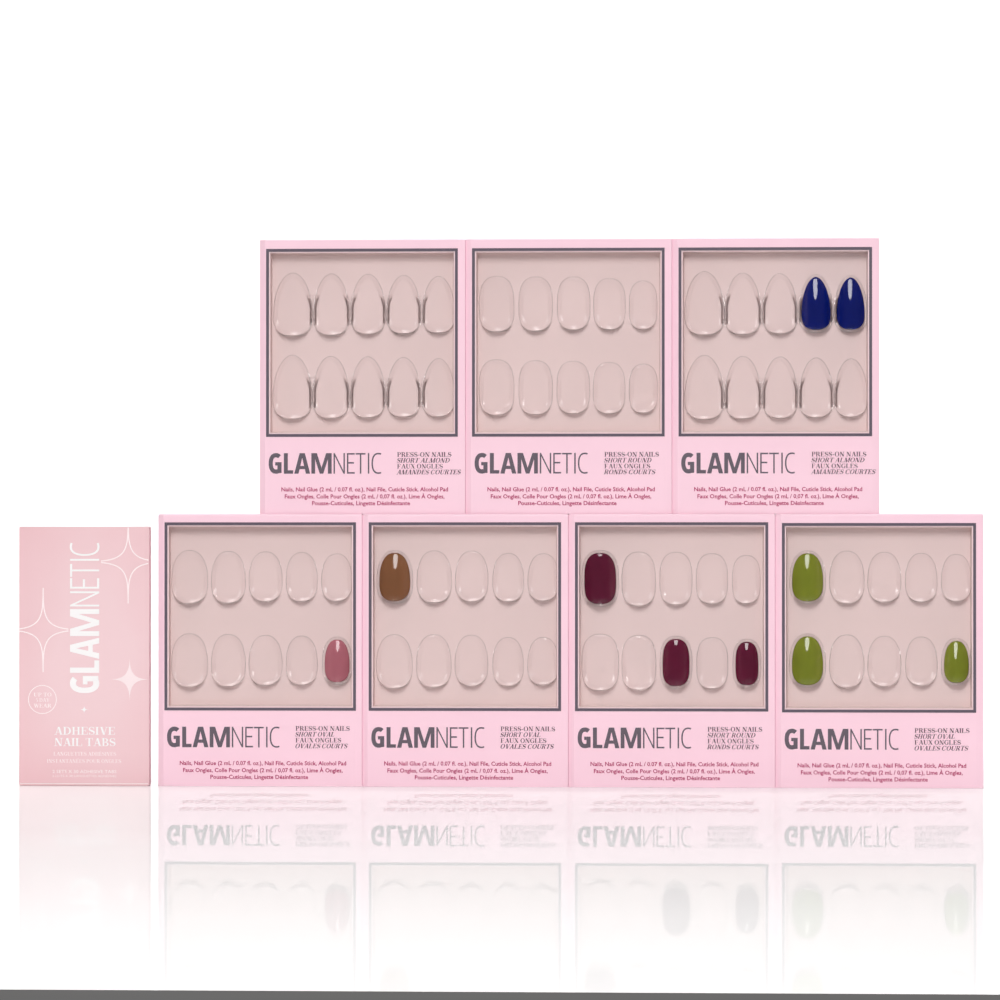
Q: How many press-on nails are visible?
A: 10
